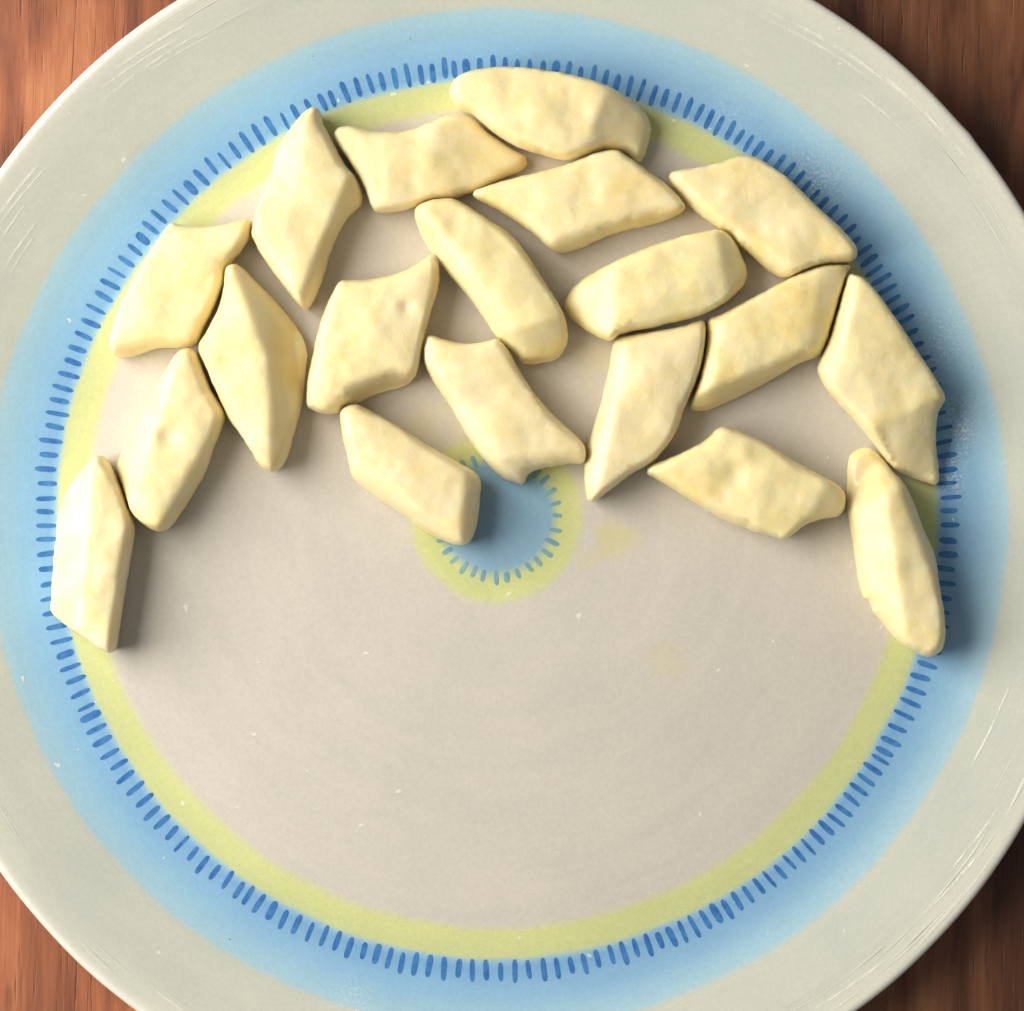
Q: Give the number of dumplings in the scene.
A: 19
